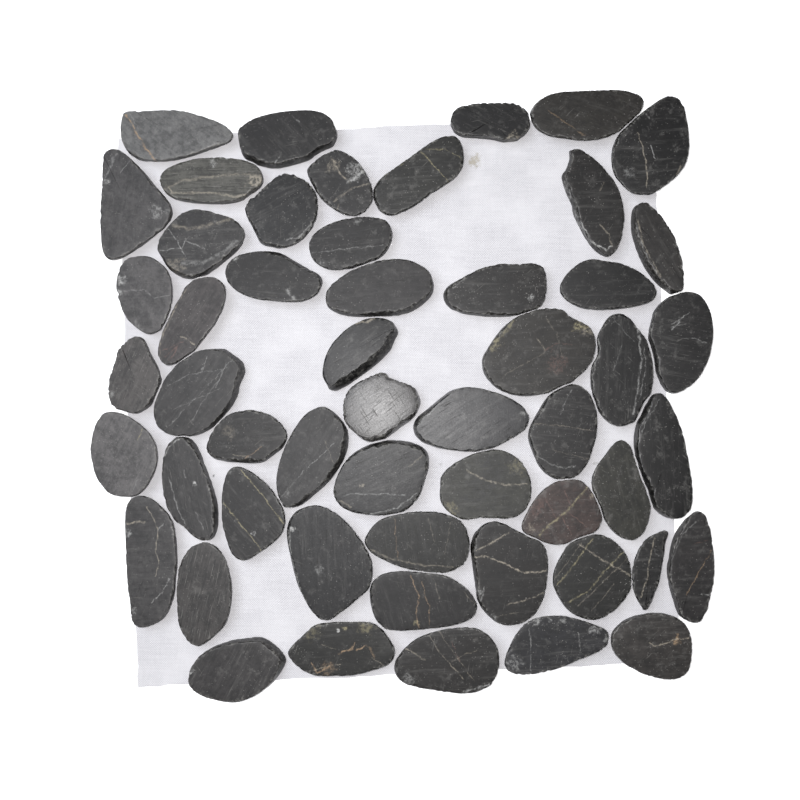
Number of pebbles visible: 53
